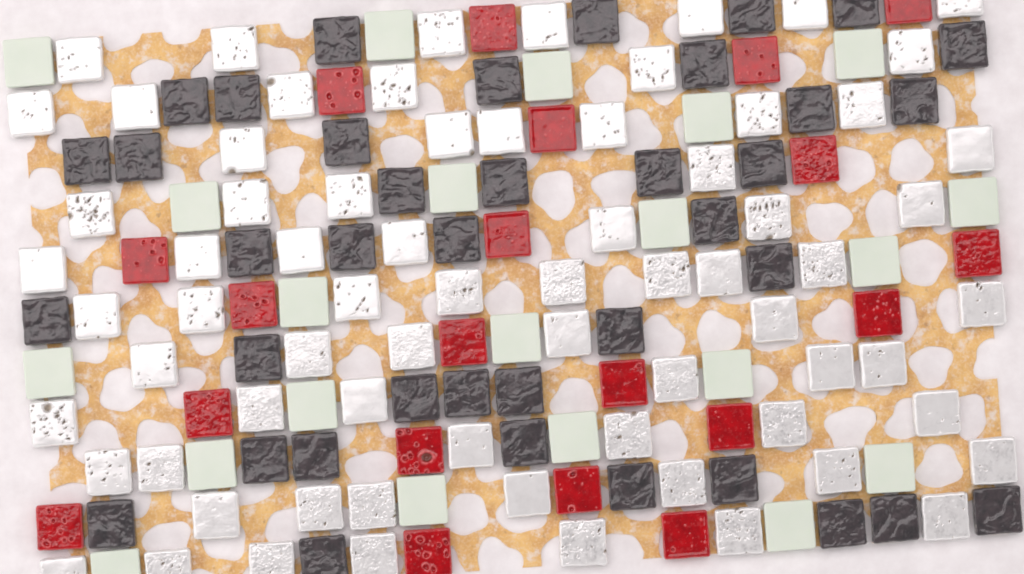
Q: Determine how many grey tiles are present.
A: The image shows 39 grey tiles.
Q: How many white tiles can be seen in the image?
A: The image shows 71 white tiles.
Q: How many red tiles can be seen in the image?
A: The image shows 20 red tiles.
